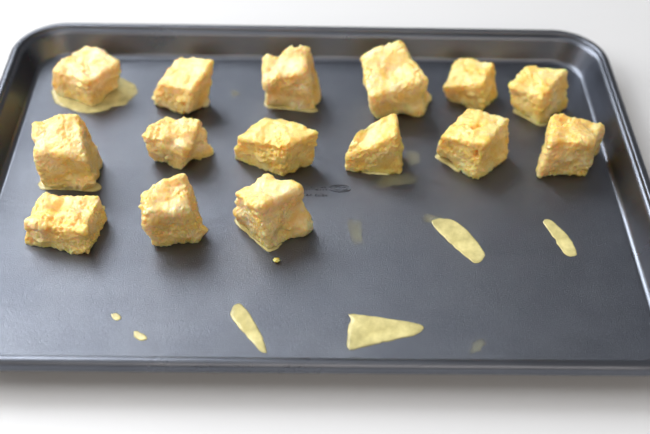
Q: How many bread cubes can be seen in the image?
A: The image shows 15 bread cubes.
